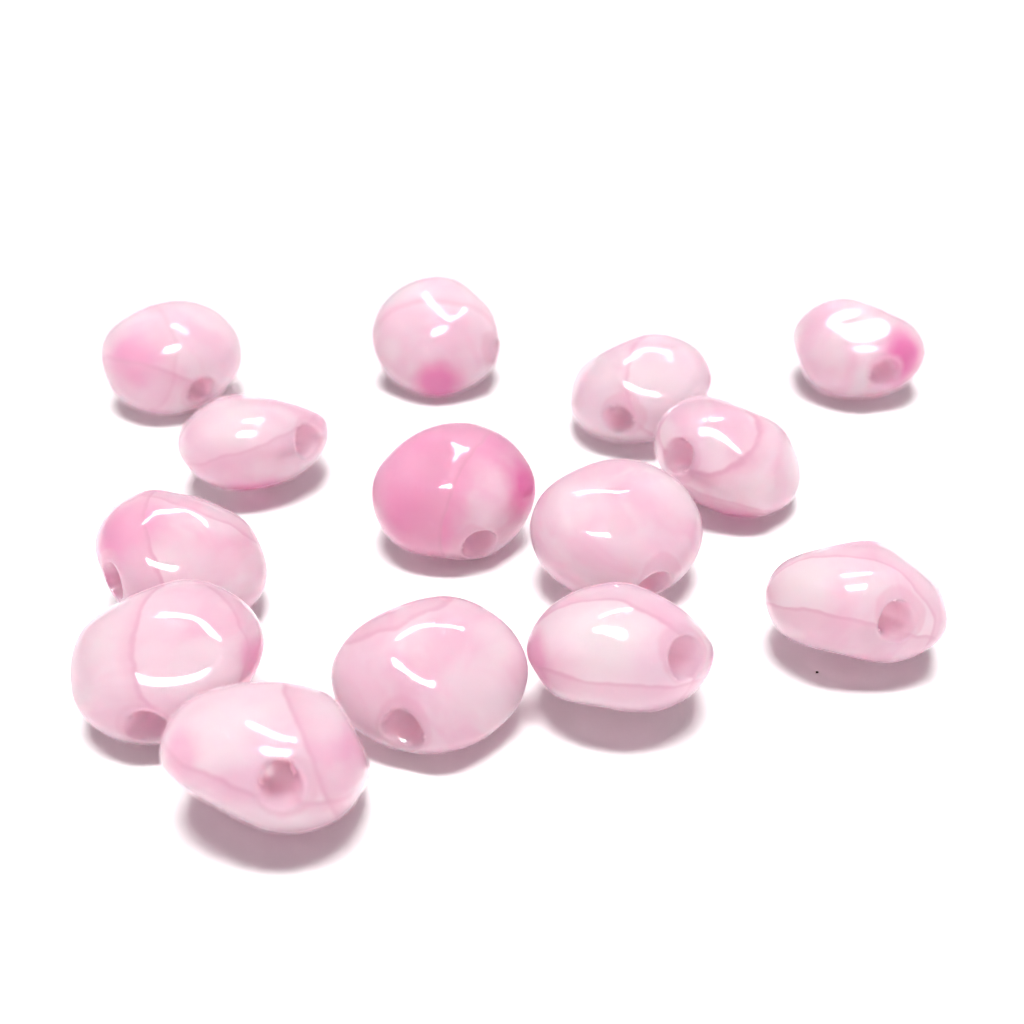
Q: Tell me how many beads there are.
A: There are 14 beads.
